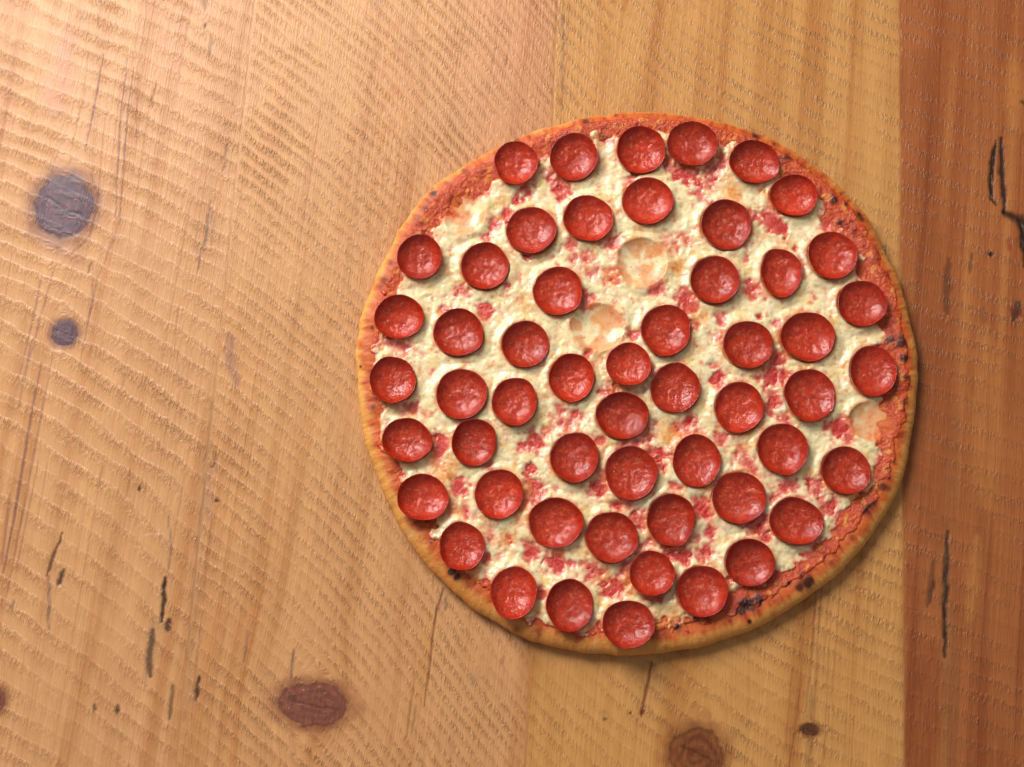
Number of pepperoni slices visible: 54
